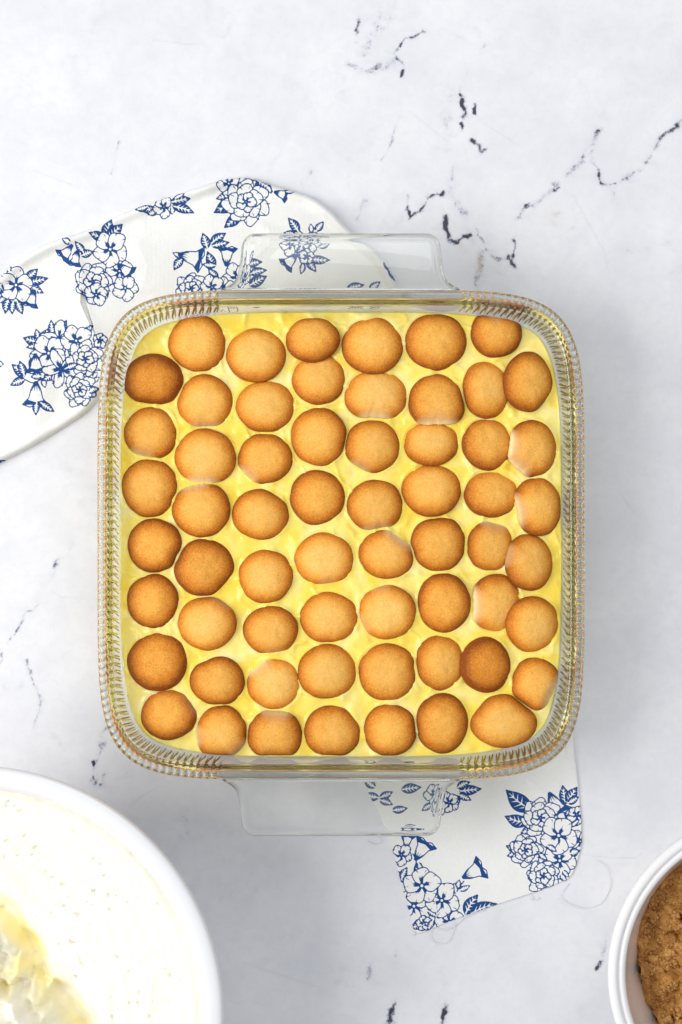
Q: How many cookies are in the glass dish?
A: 61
